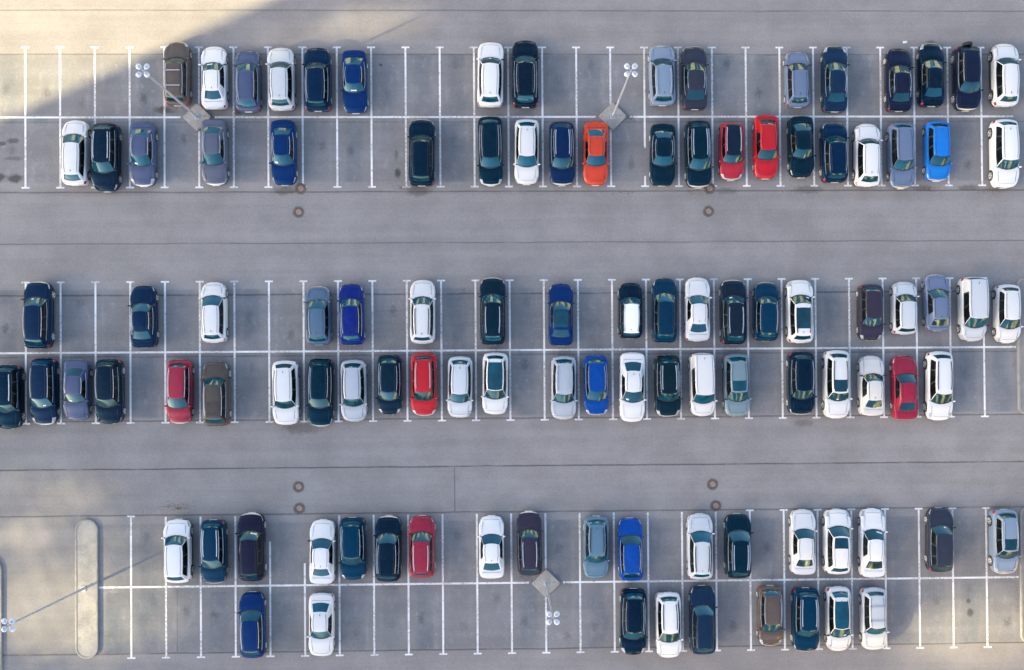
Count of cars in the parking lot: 106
